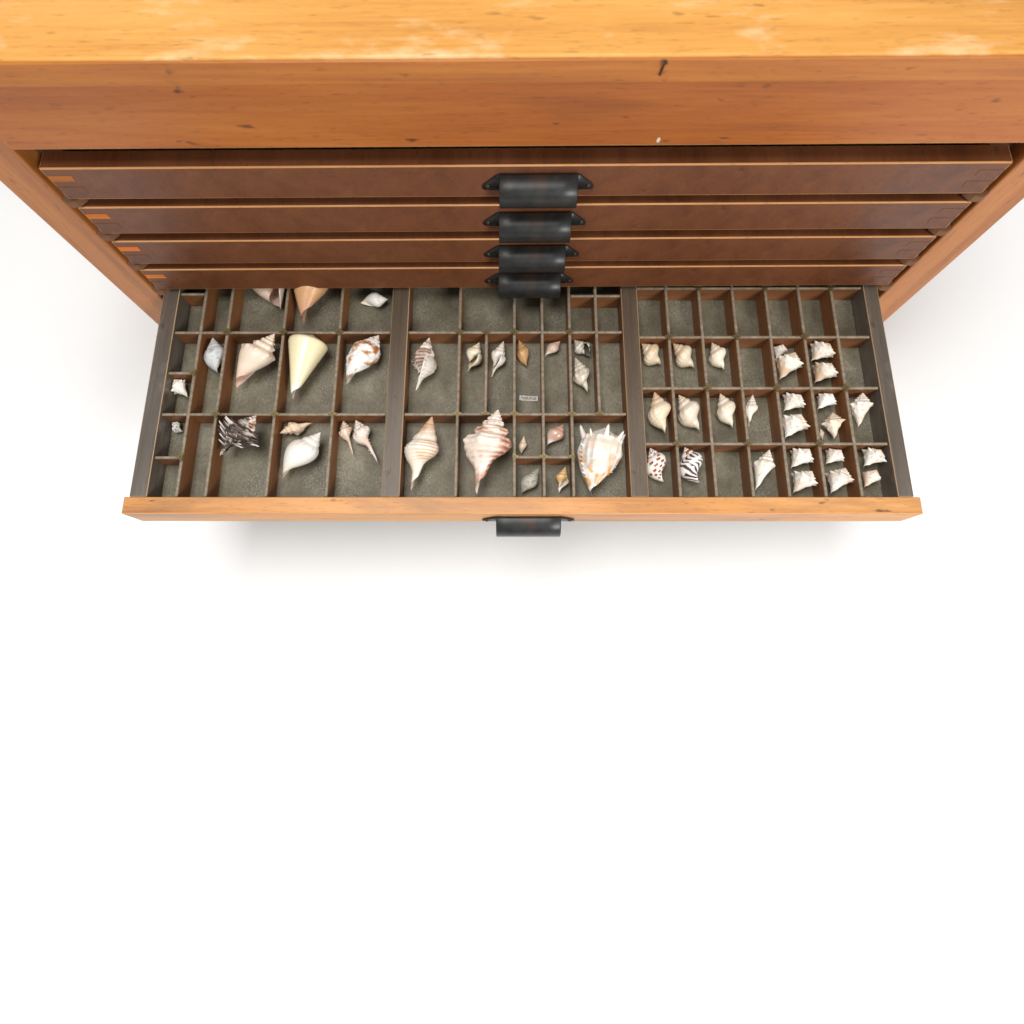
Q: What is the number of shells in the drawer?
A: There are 54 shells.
